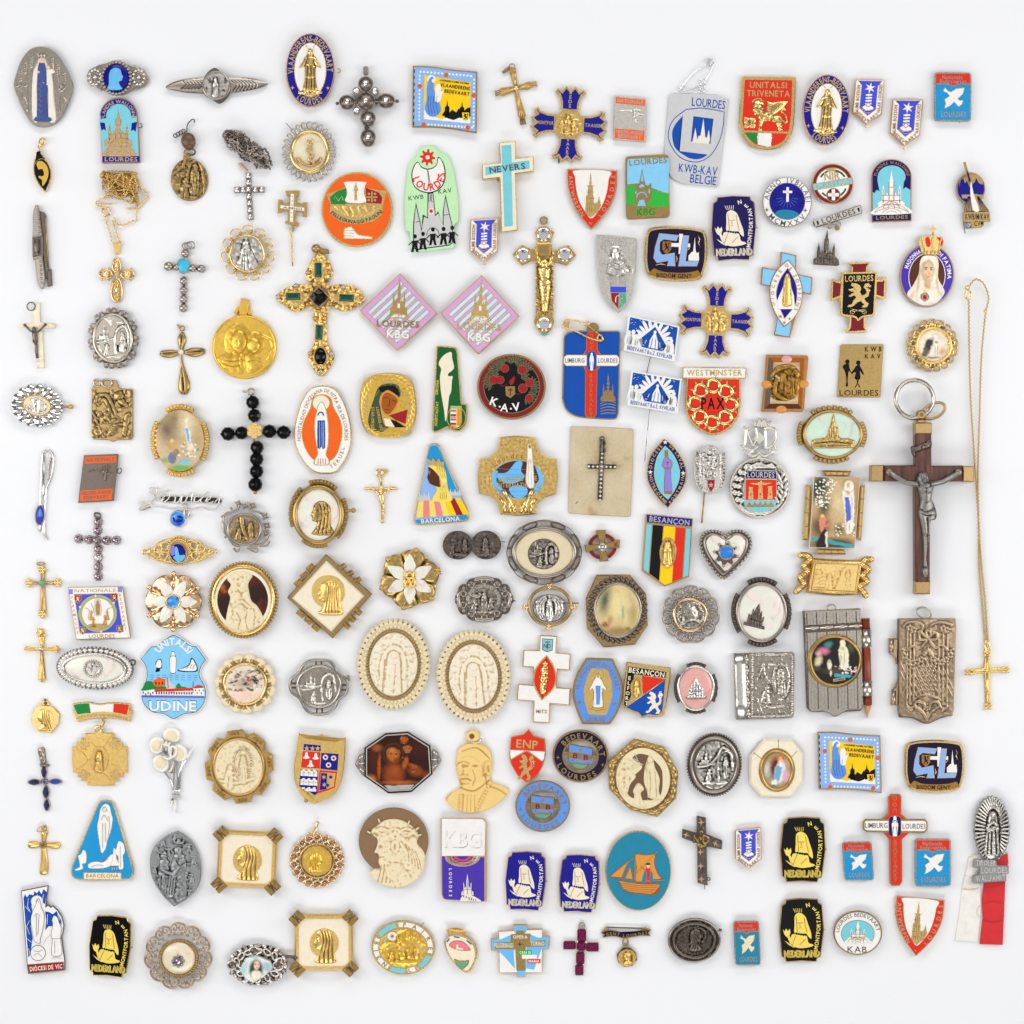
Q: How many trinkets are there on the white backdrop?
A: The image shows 163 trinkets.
